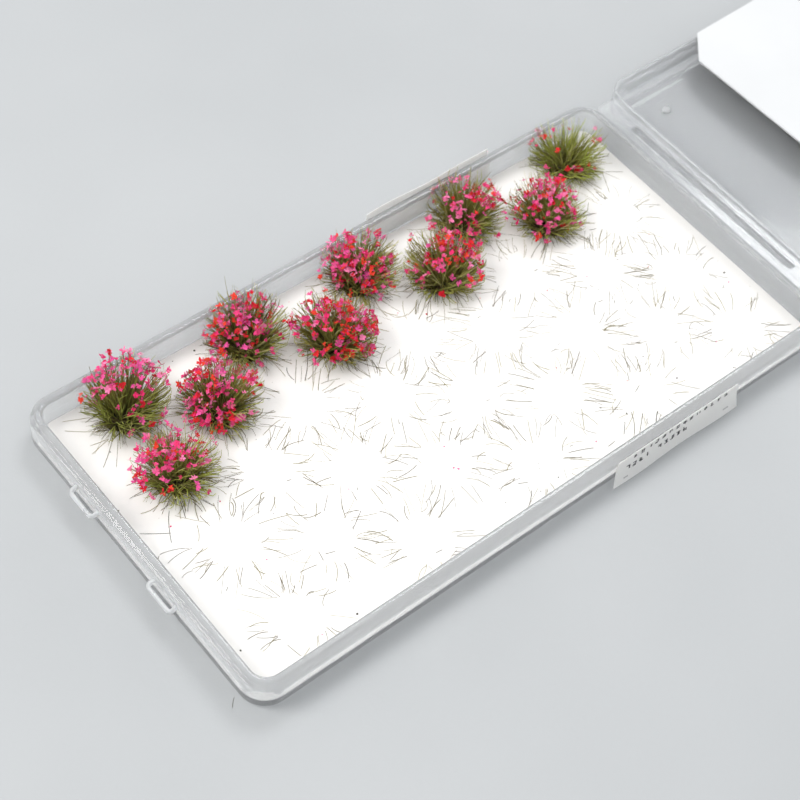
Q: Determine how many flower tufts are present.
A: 10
